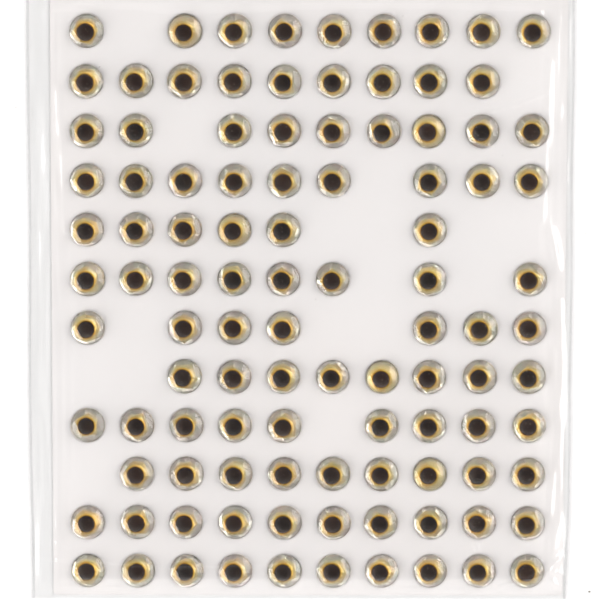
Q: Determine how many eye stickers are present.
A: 103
